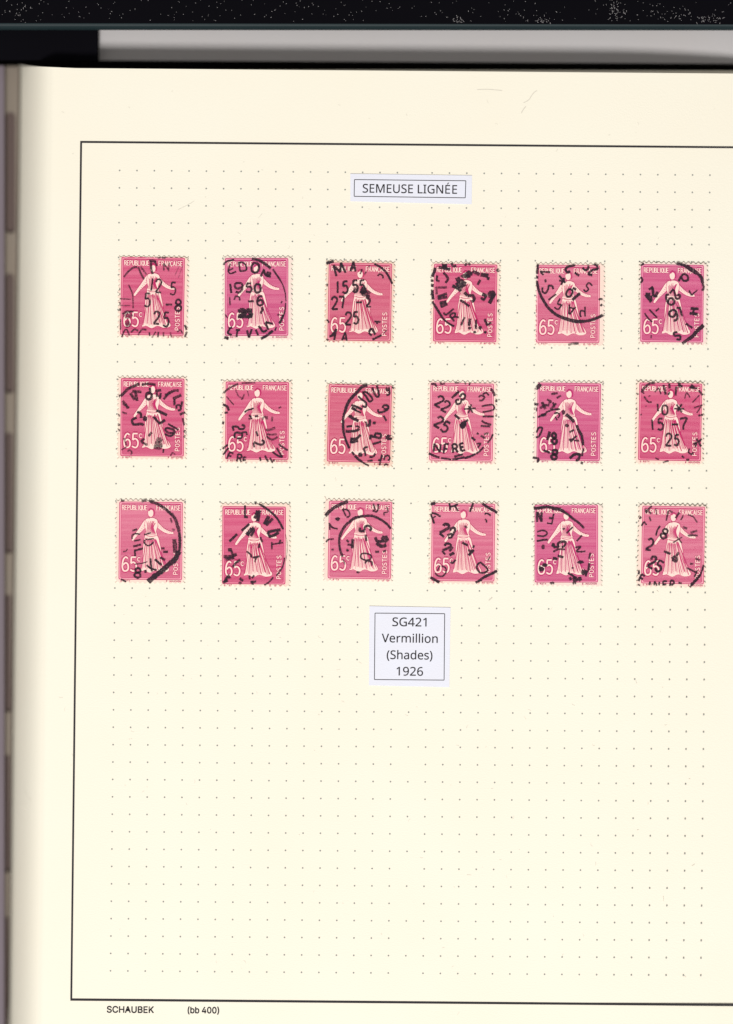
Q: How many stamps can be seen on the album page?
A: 18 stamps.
